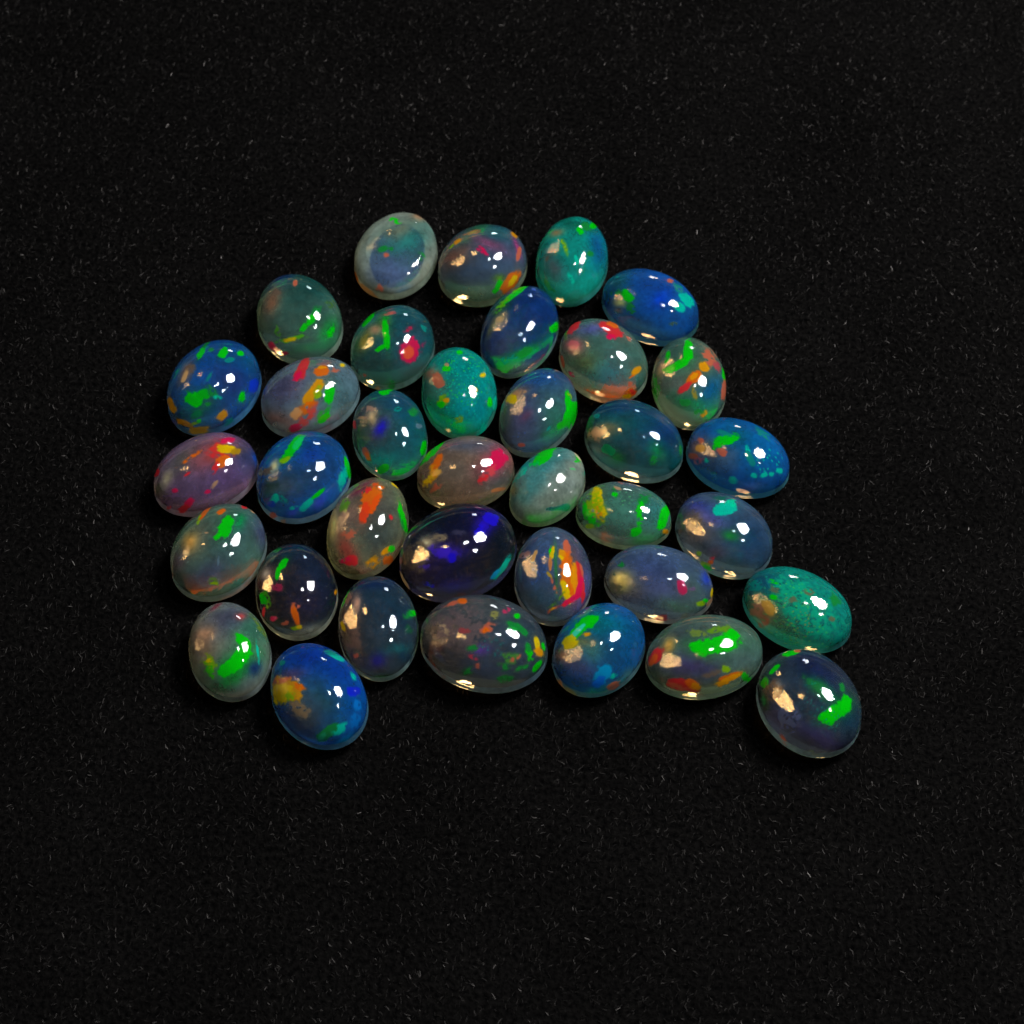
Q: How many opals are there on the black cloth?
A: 36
